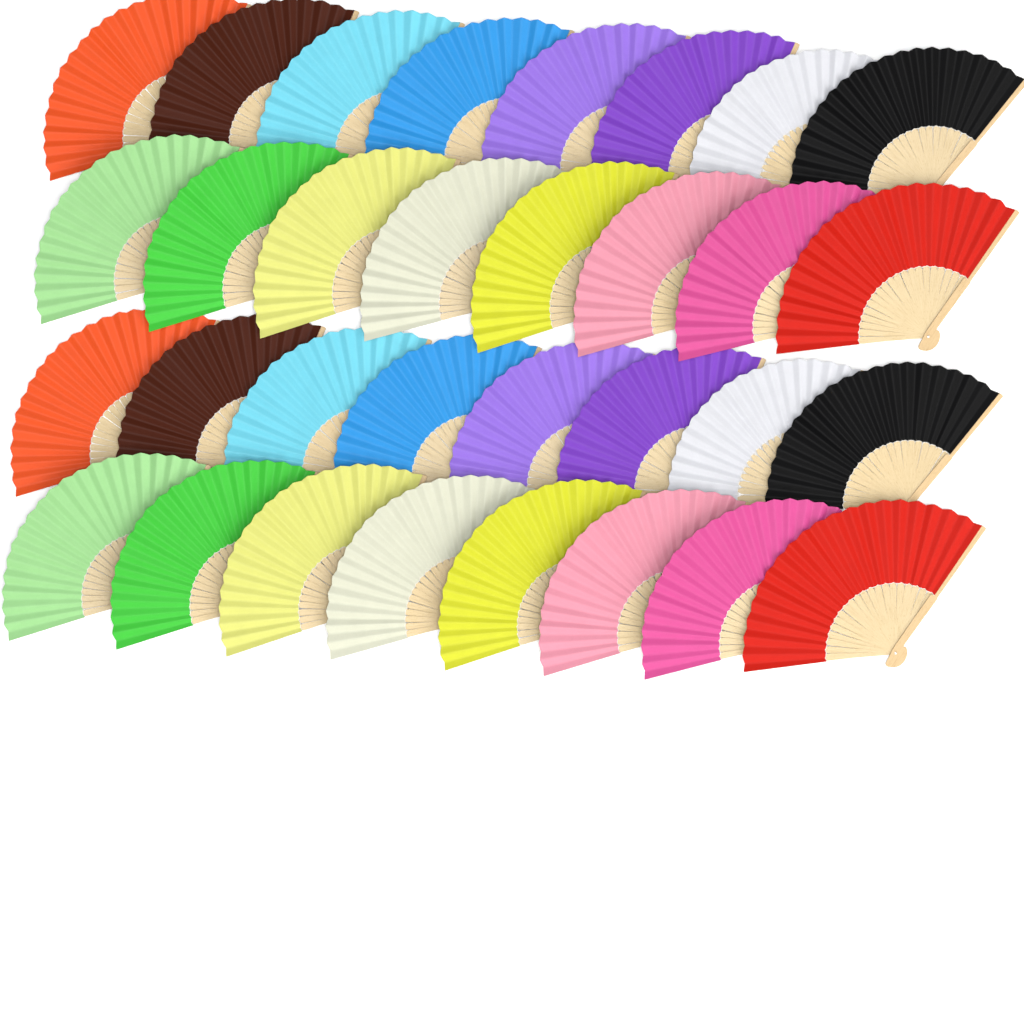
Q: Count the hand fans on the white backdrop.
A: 32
